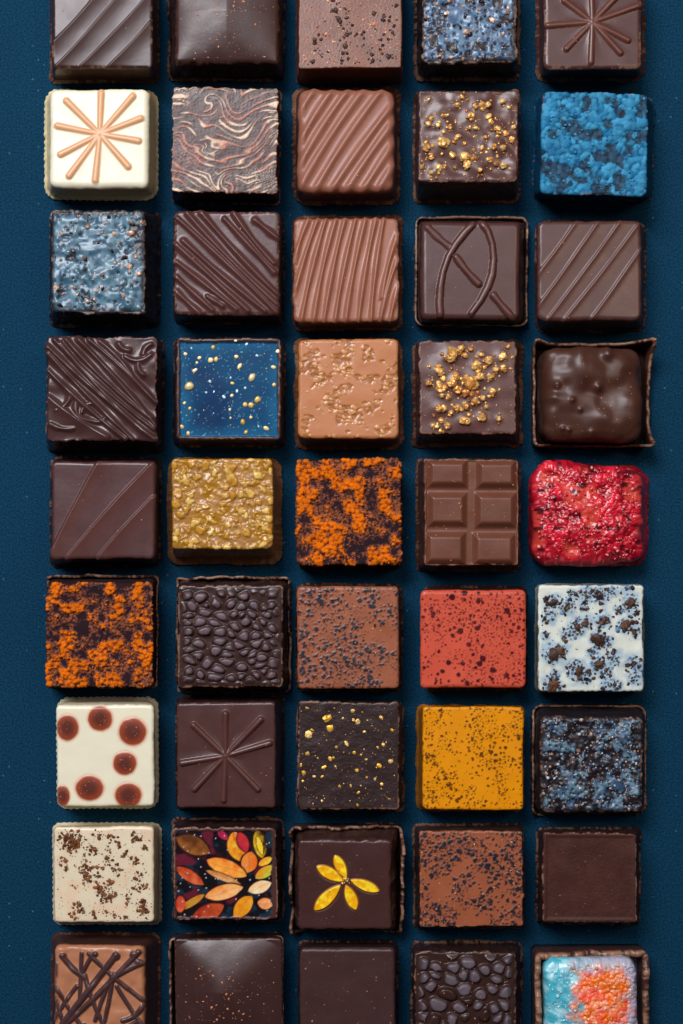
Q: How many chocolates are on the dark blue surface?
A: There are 45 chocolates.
